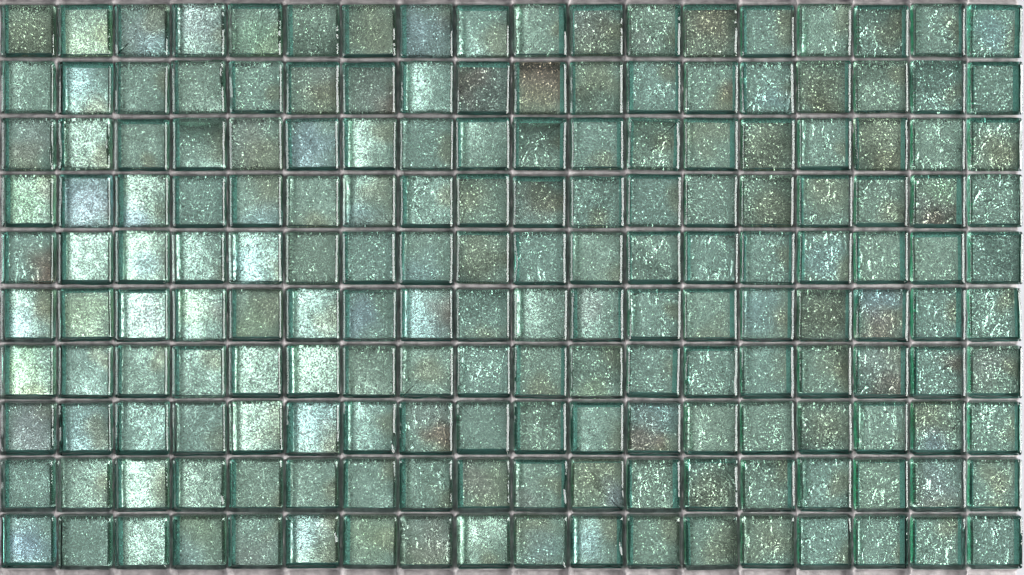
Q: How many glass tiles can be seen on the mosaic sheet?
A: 180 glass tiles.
